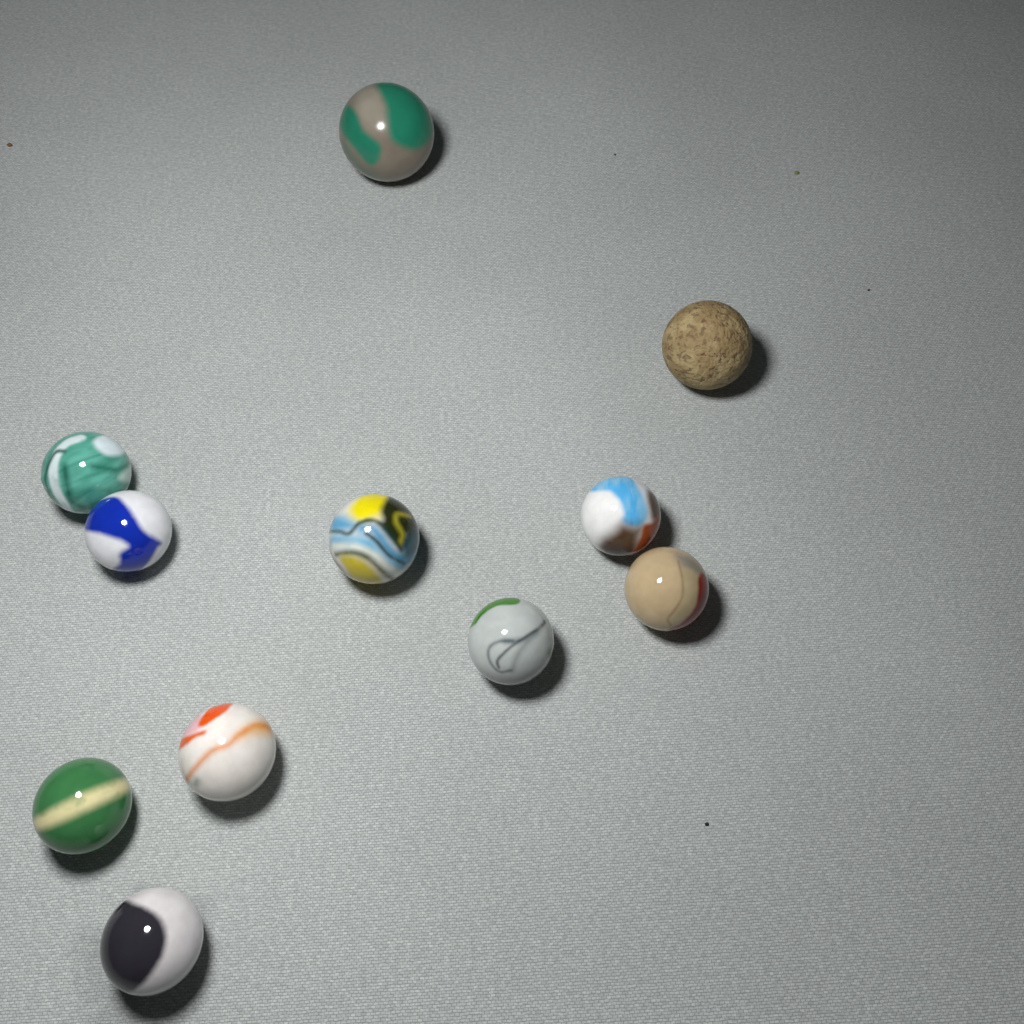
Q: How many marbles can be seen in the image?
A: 11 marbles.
